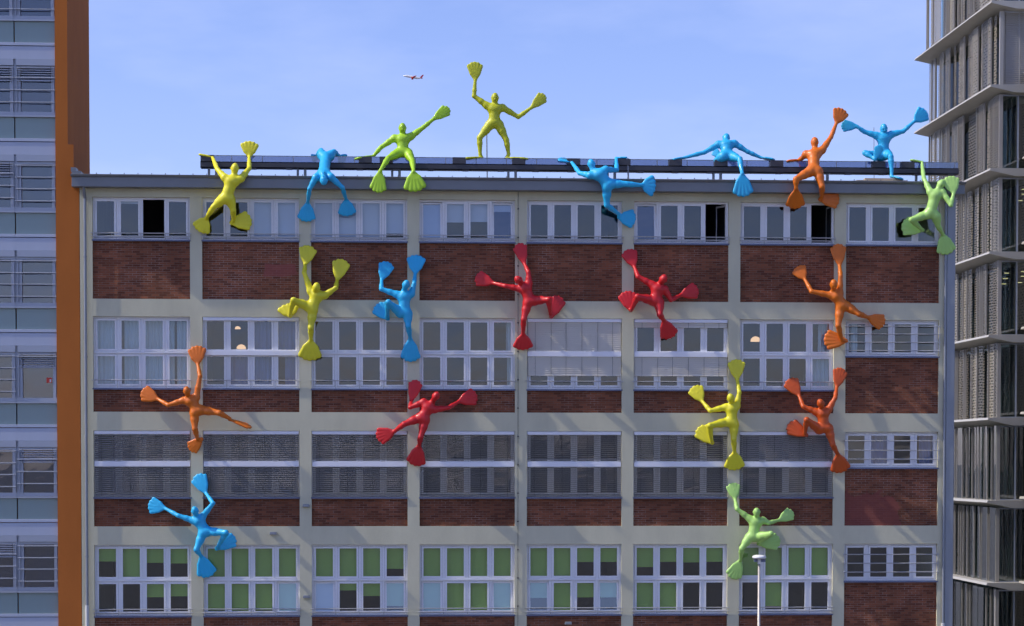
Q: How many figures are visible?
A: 20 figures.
